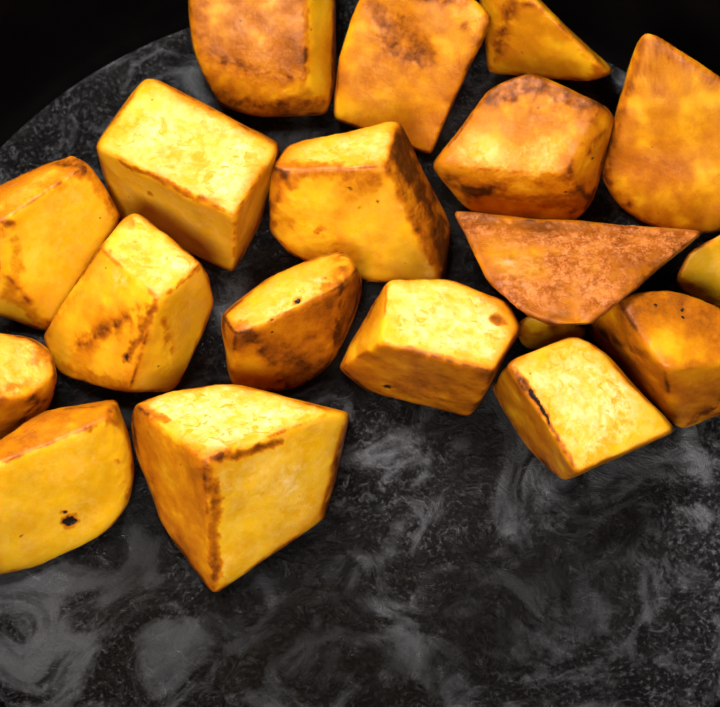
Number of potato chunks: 19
